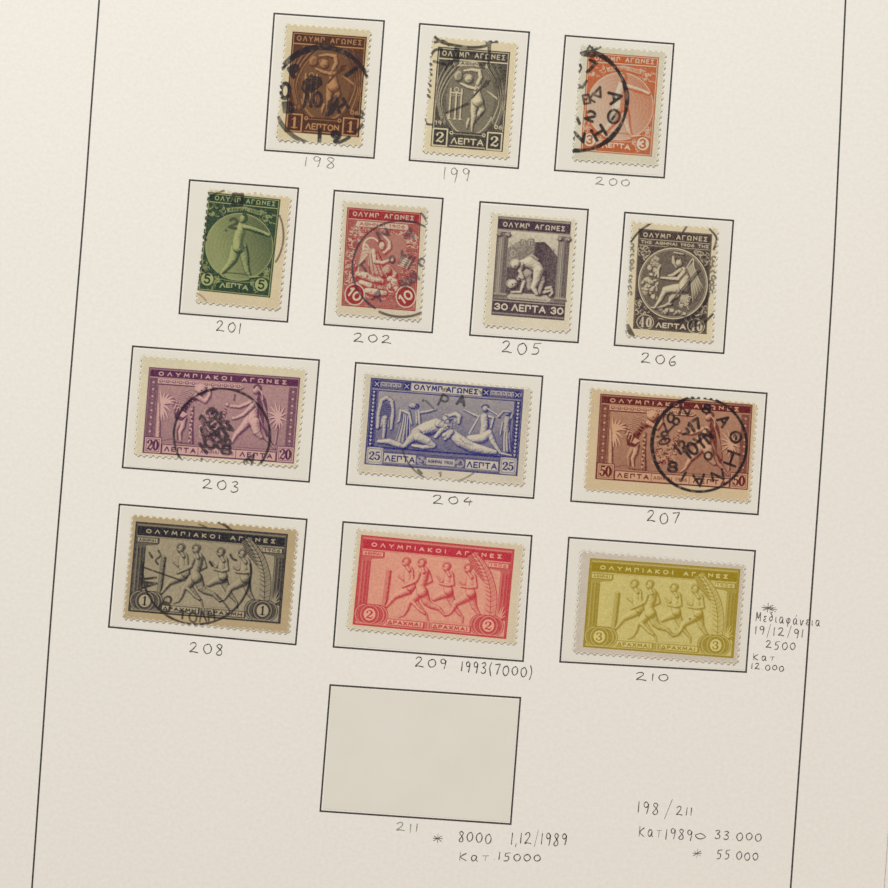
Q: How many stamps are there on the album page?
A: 13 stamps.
